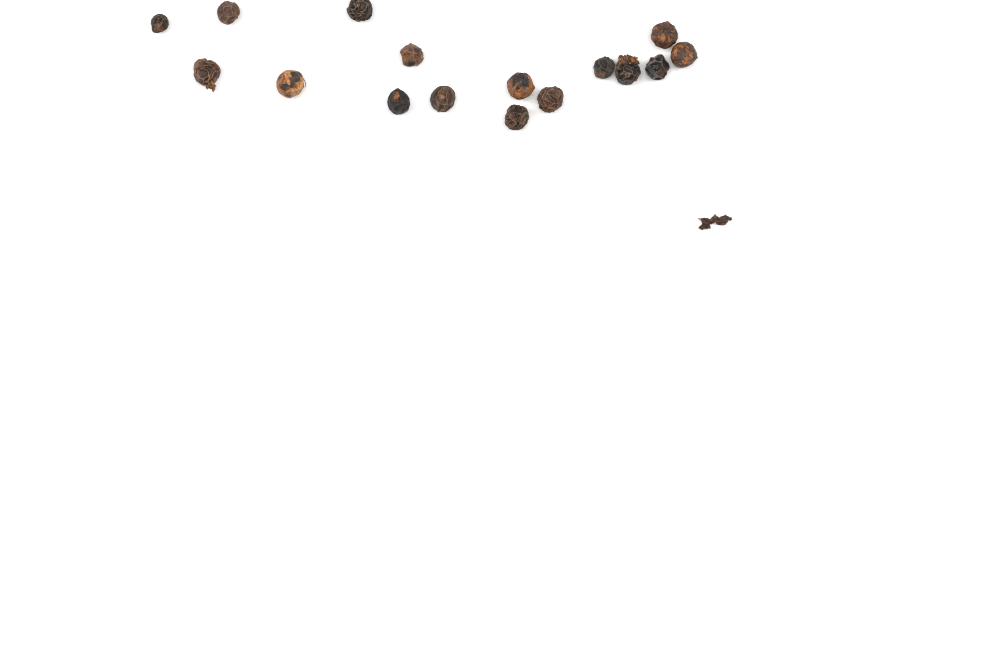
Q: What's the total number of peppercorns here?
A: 16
